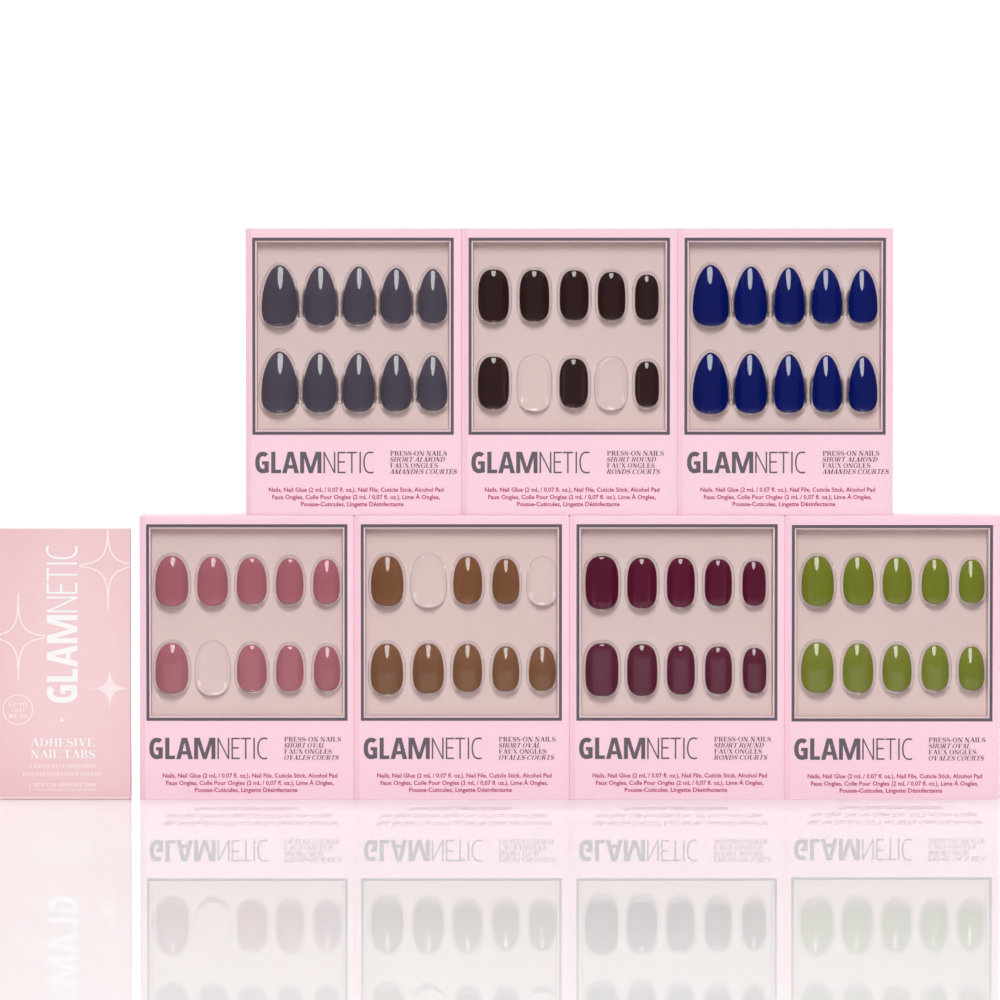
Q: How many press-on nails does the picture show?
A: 65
